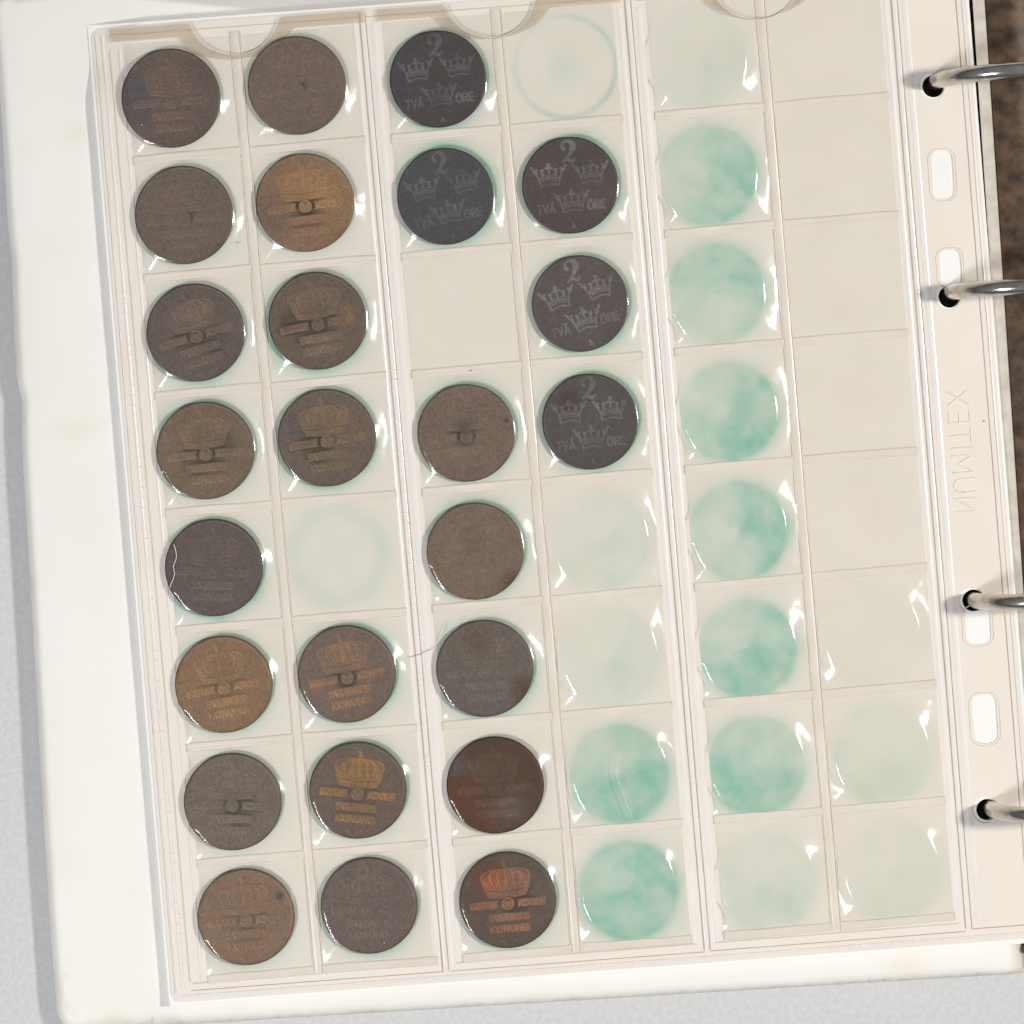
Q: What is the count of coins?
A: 25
